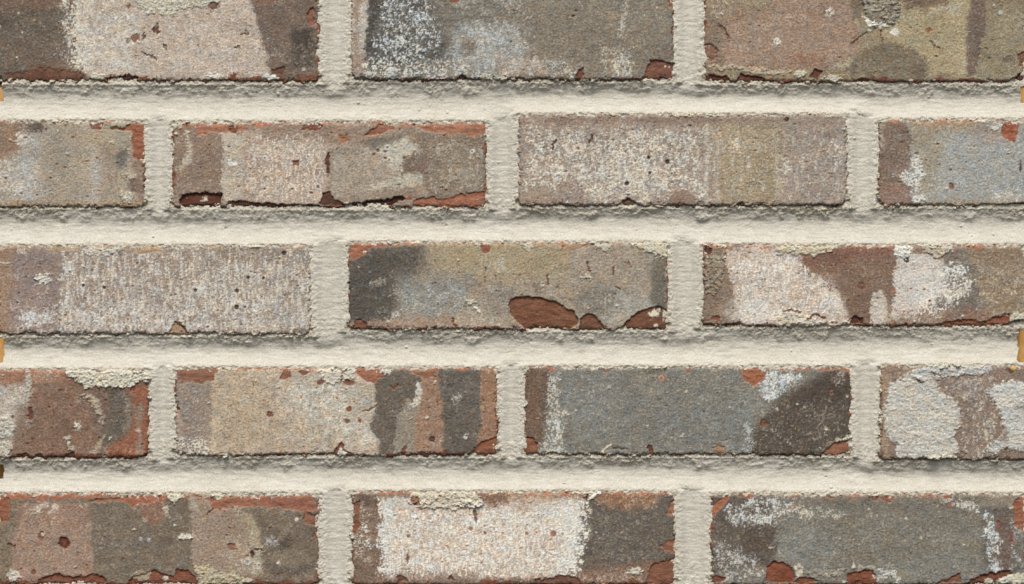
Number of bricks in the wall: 17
